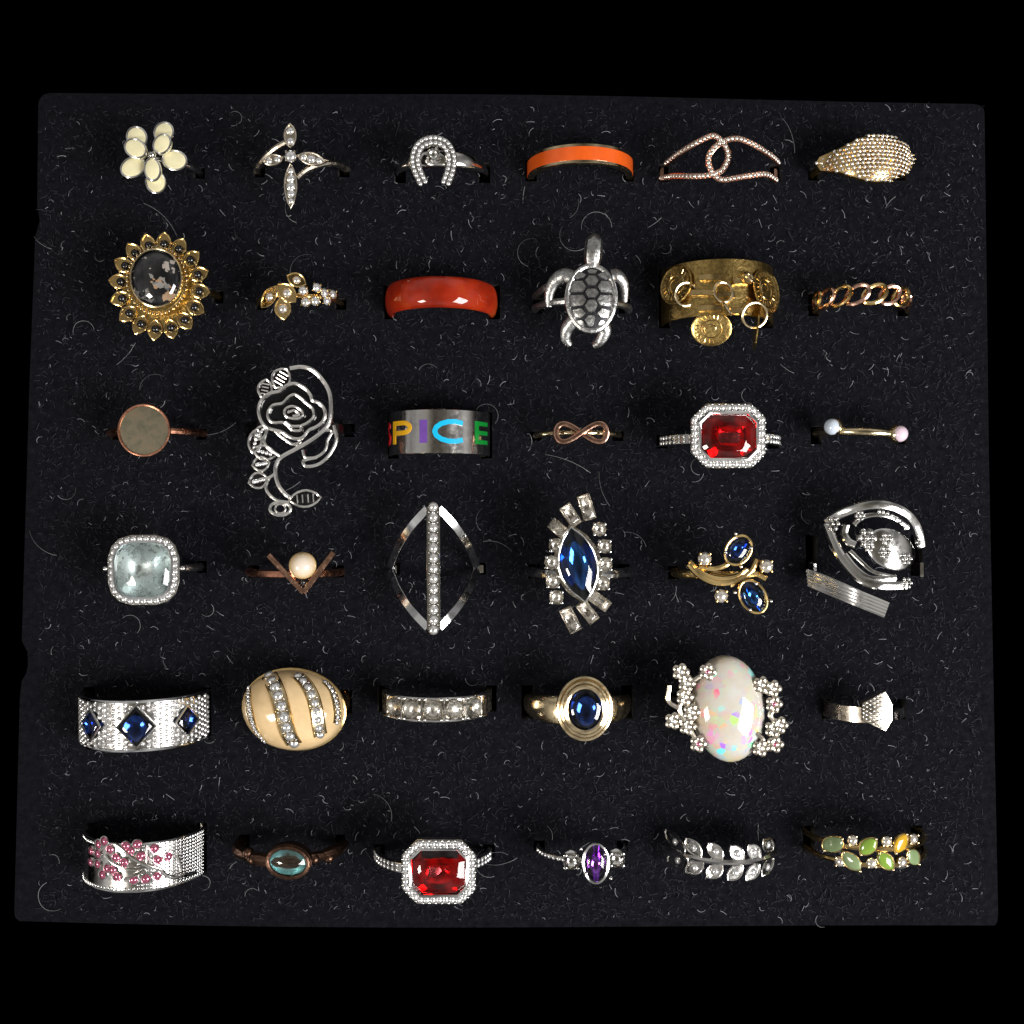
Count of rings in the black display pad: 36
